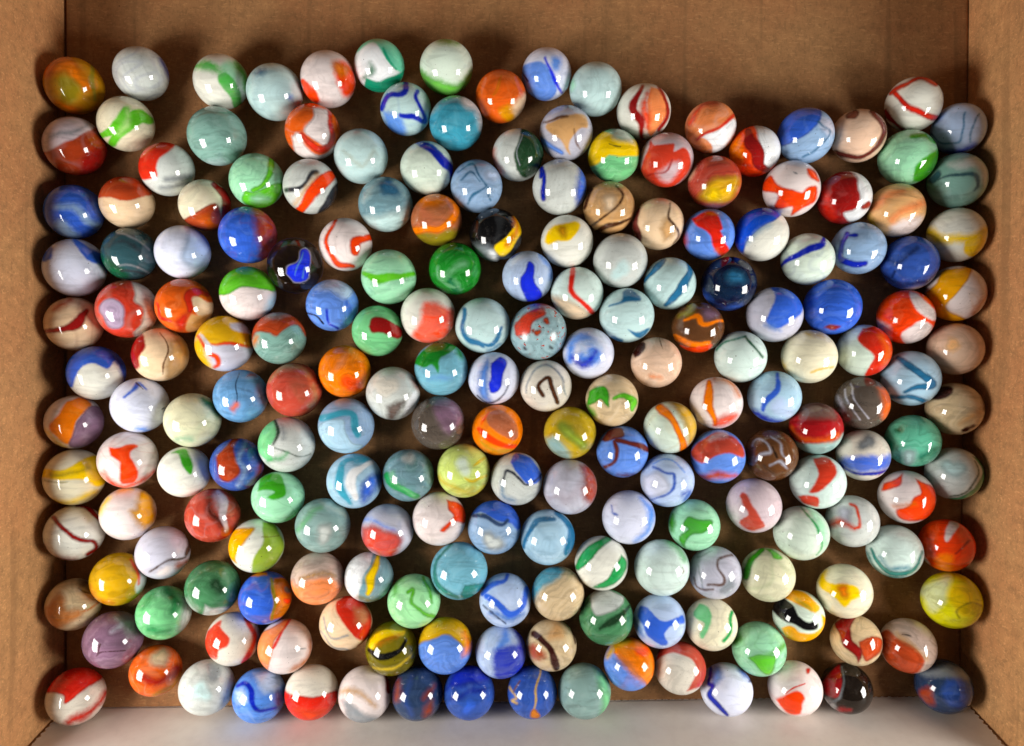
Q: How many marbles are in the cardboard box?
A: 200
